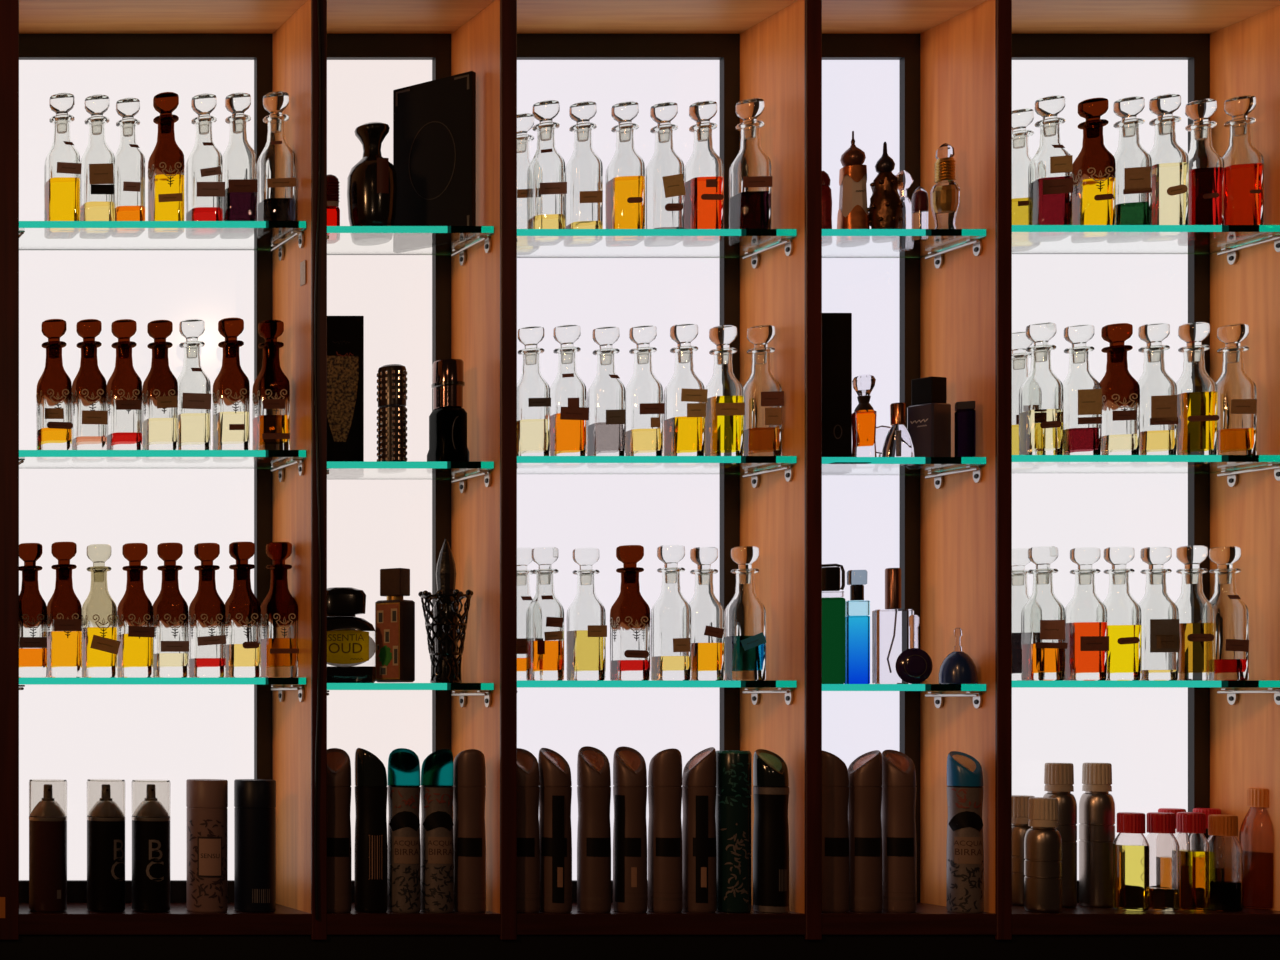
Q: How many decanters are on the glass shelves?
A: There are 64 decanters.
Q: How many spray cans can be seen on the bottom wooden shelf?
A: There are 22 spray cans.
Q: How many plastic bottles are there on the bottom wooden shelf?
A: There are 7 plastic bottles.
